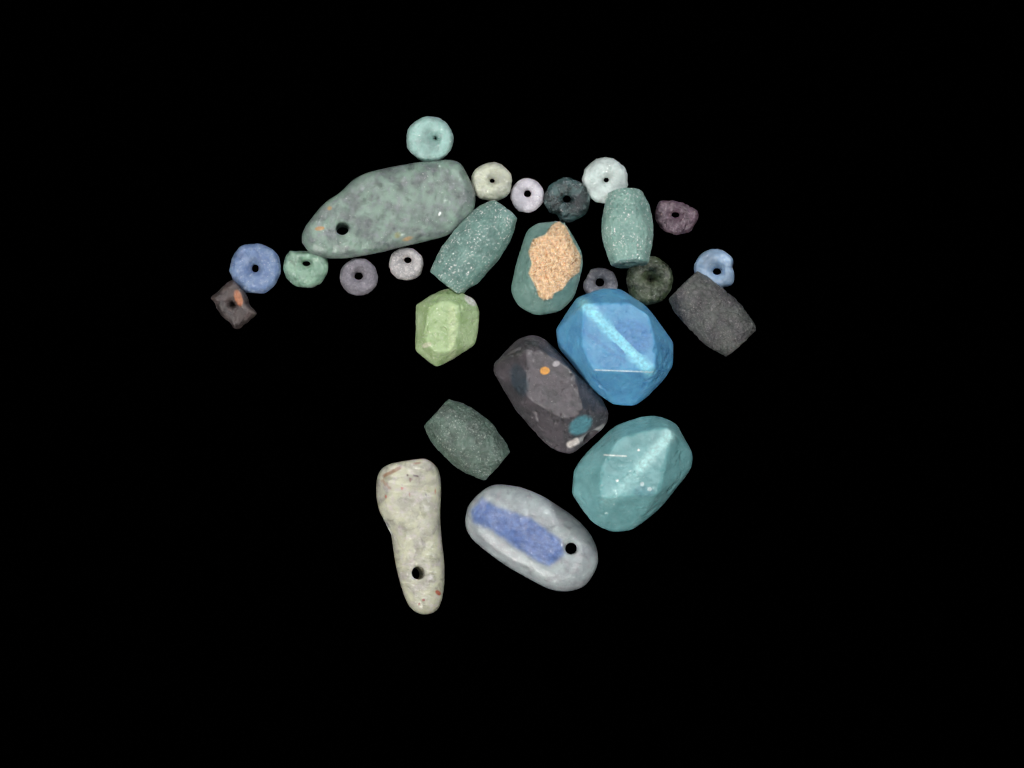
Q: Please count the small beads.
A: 14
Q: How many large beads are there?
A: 12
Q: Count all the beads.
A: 26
